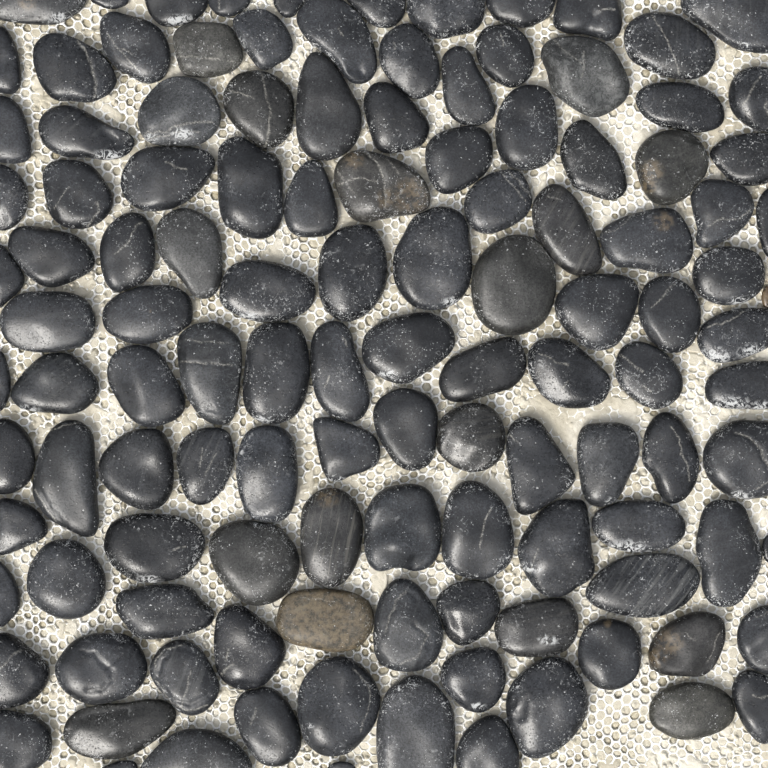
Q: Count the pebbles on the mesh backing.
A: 121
